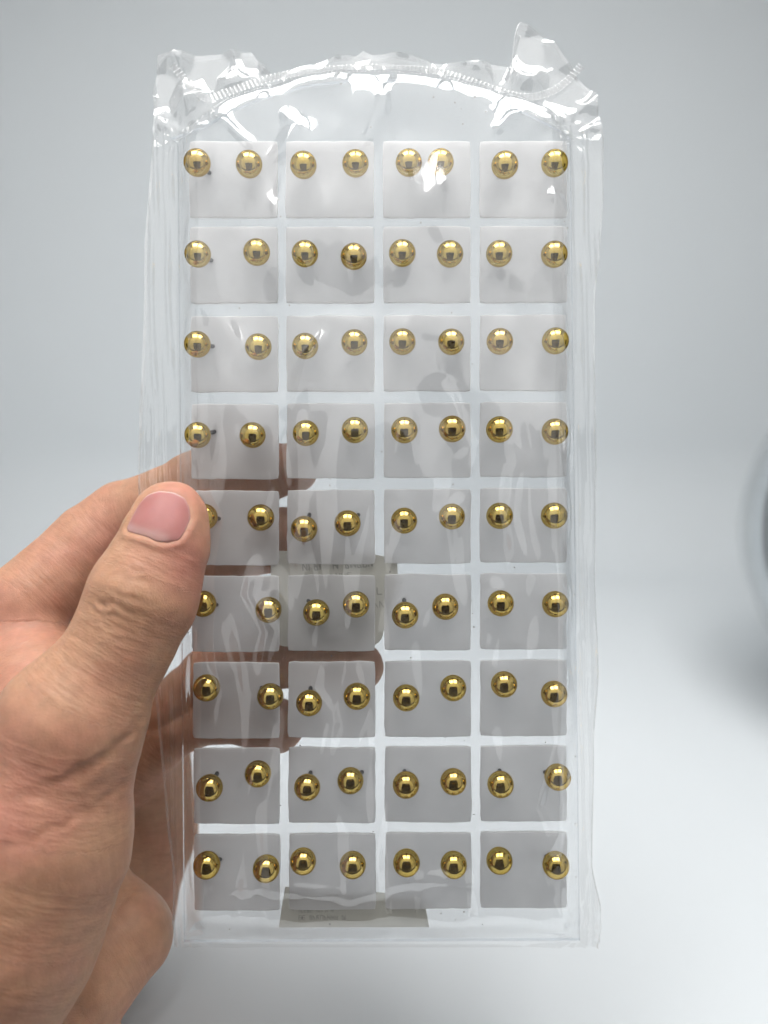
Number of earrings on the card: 72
